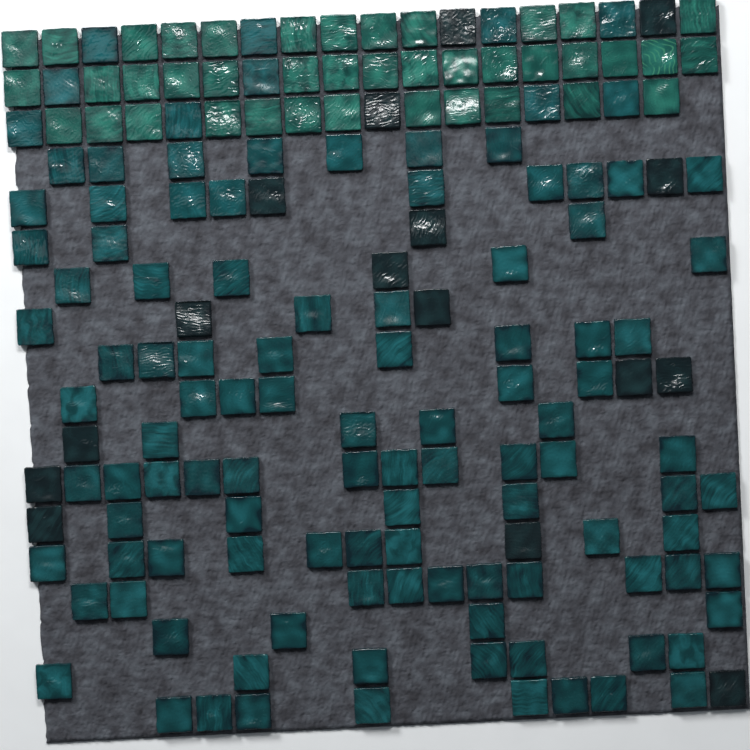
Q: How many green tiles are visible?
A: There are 40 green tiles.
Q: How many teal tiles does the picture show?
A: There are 110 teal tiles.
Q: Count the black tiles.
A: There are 16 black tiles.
